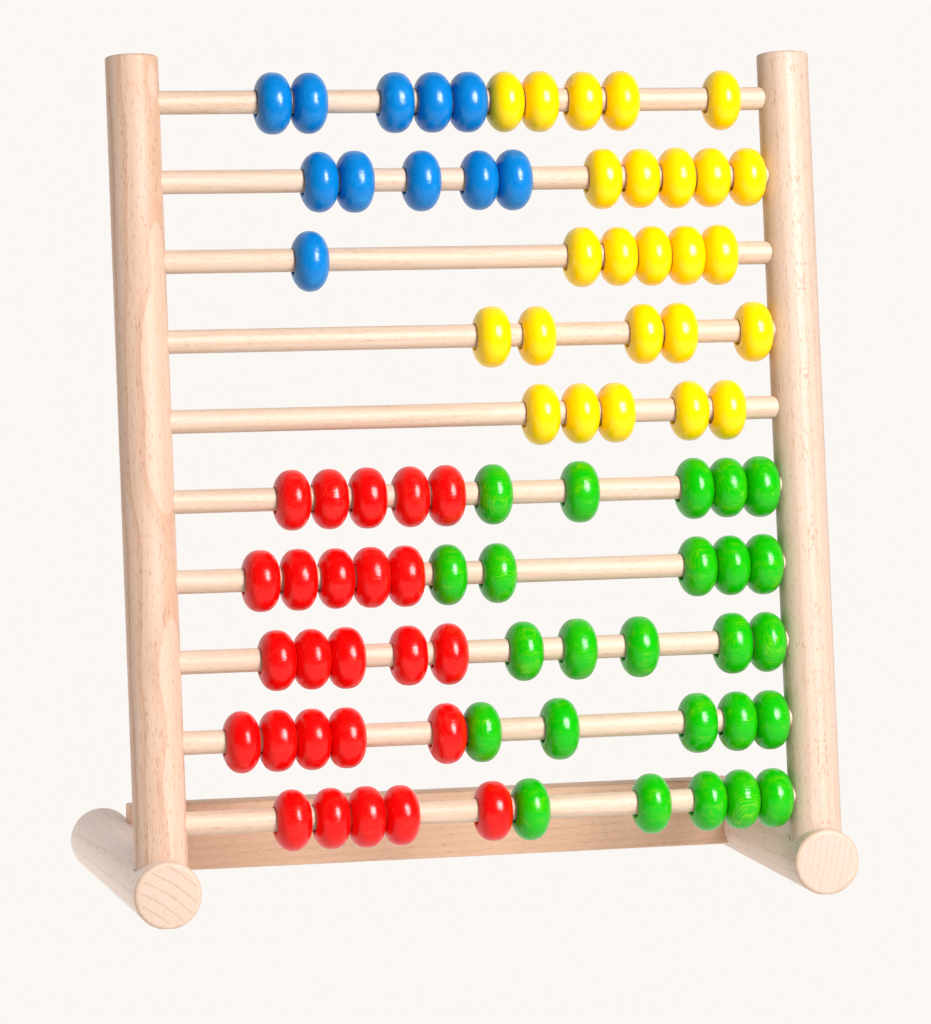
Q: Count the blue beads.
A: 11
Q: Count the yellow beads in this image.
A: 25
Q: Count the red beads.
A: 25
